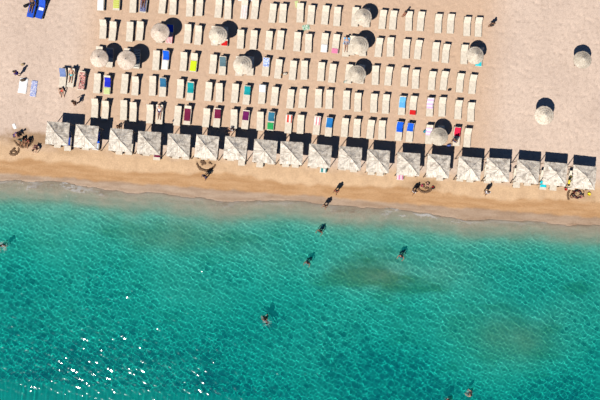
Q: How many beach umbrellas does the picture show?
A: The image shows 12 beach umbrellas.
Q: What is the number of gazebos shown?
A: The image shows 19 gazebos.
